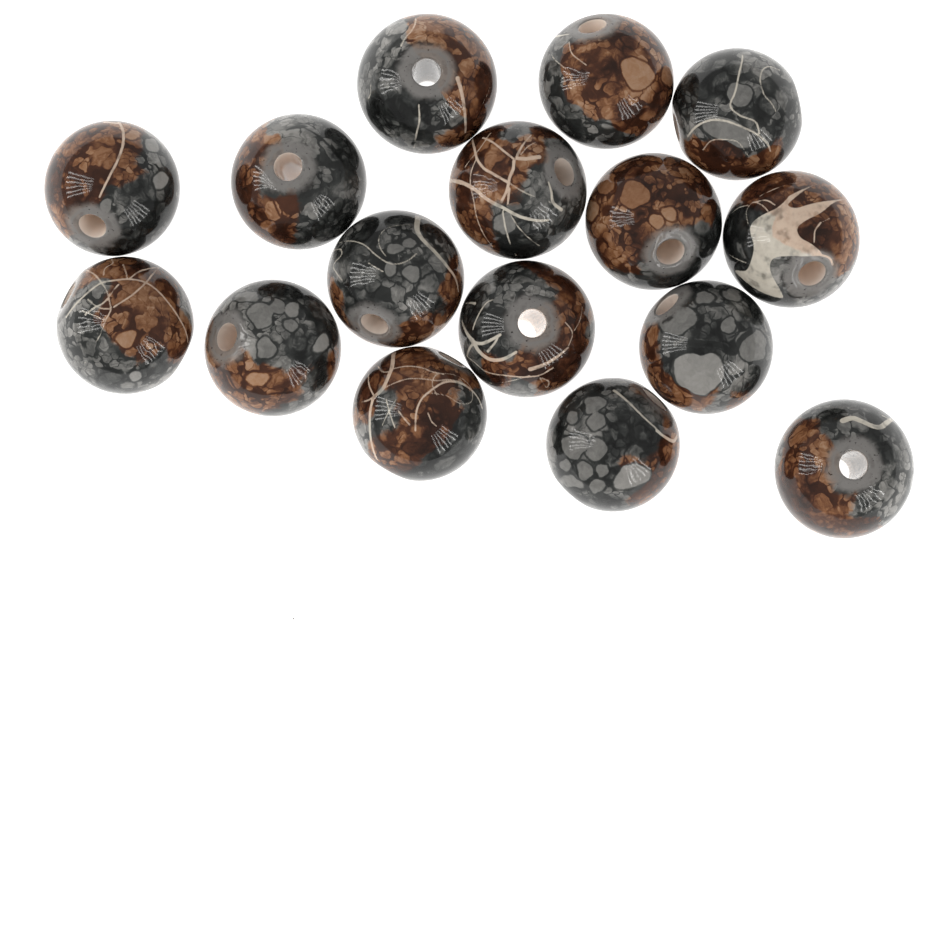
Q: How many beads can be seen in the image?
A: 16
